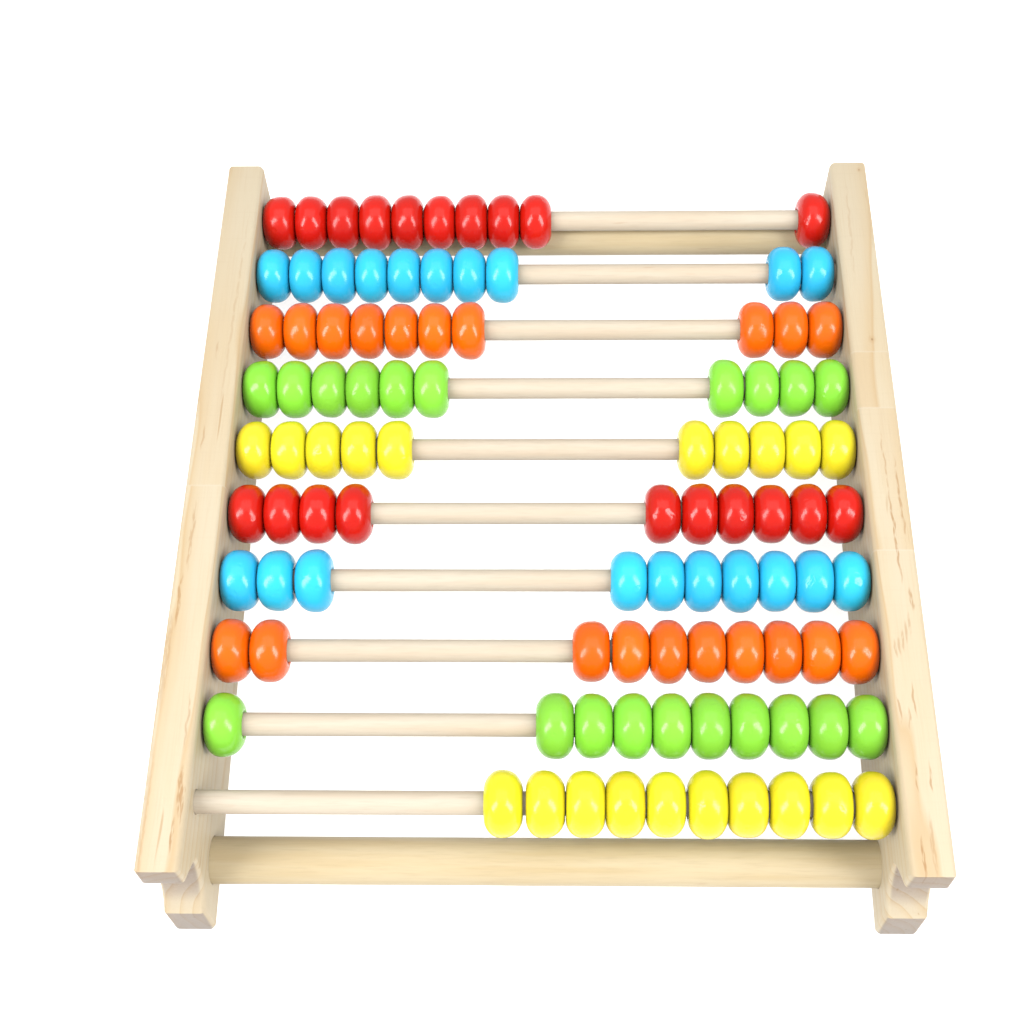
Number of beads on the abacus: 100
